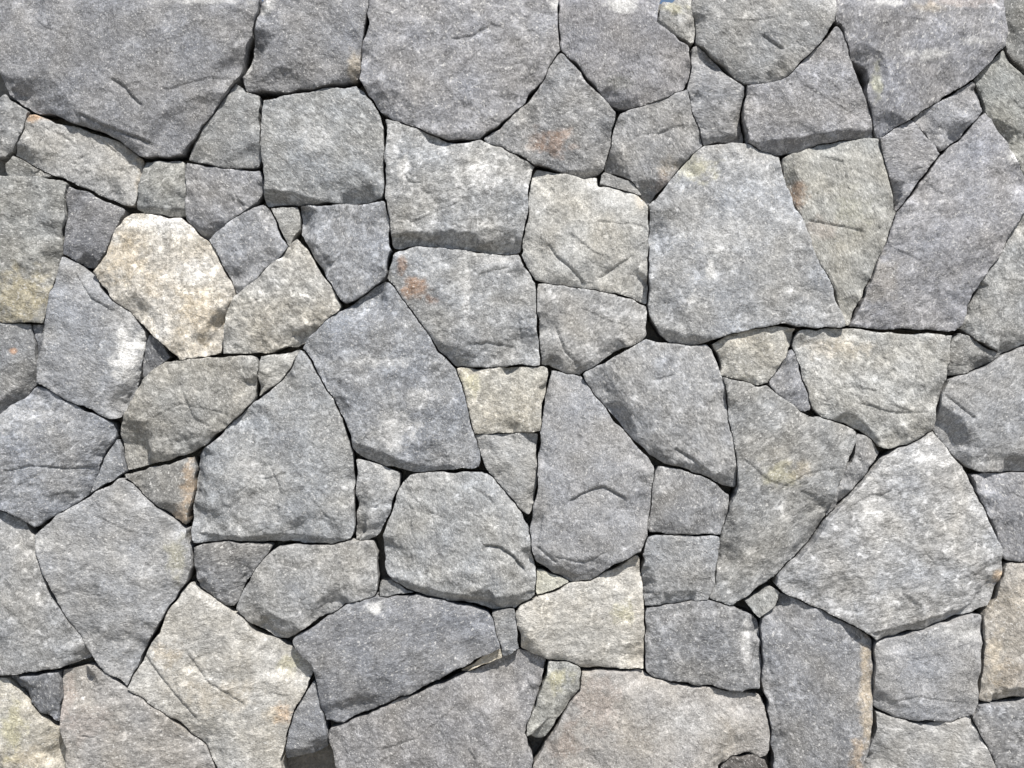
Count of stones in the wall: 92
